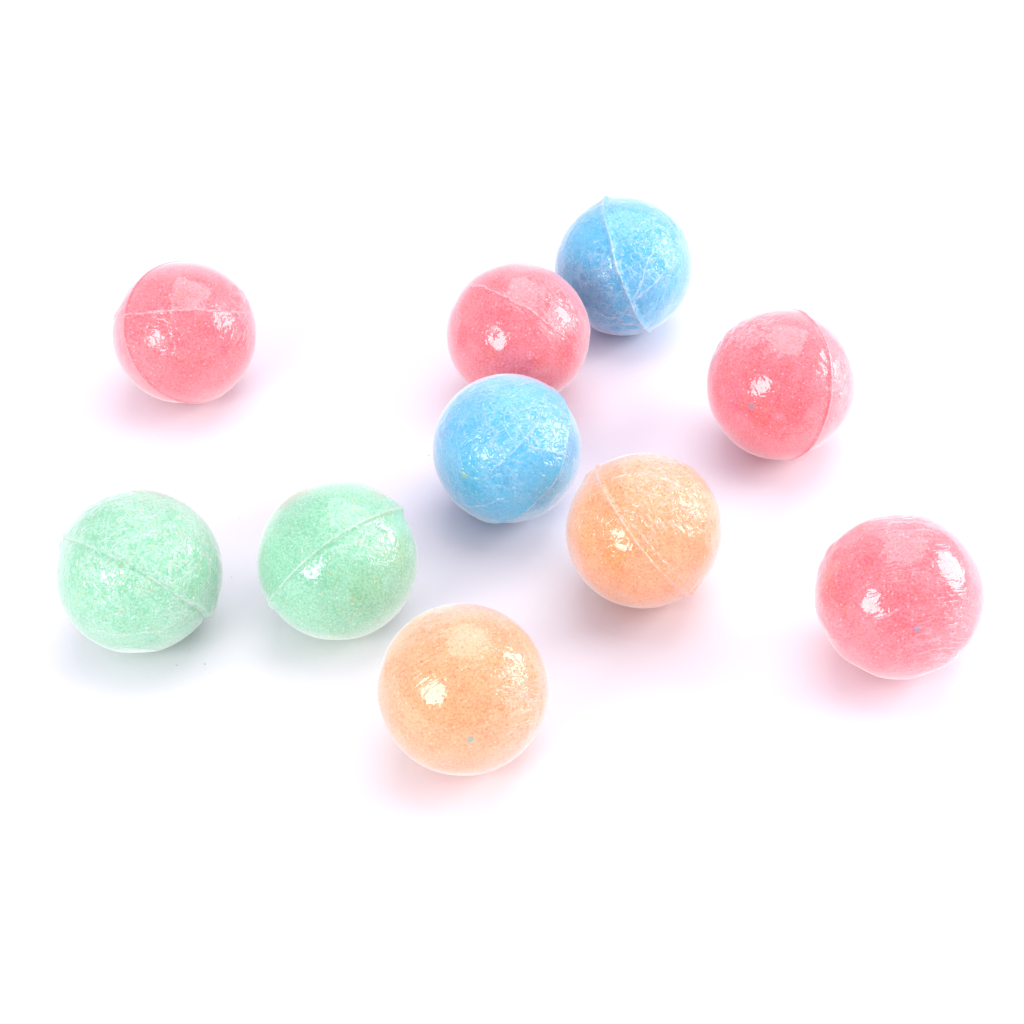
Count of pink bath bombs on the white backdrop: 4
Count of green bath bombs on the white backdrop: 2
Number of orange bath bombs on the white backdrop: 2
